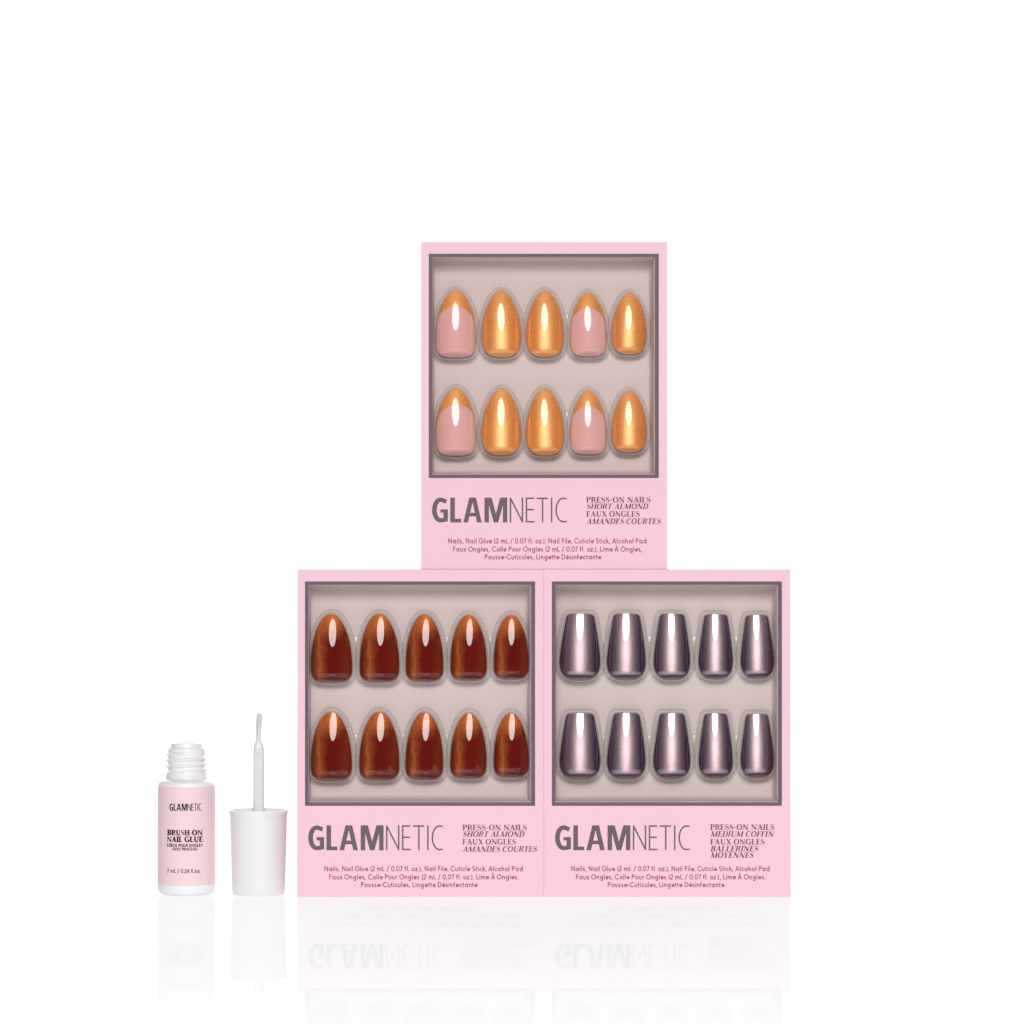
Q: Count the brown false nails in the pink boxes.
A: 10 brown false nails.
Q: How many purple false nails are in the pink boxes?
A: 10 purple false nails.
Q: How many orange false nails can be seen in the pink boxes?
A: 6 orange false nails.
